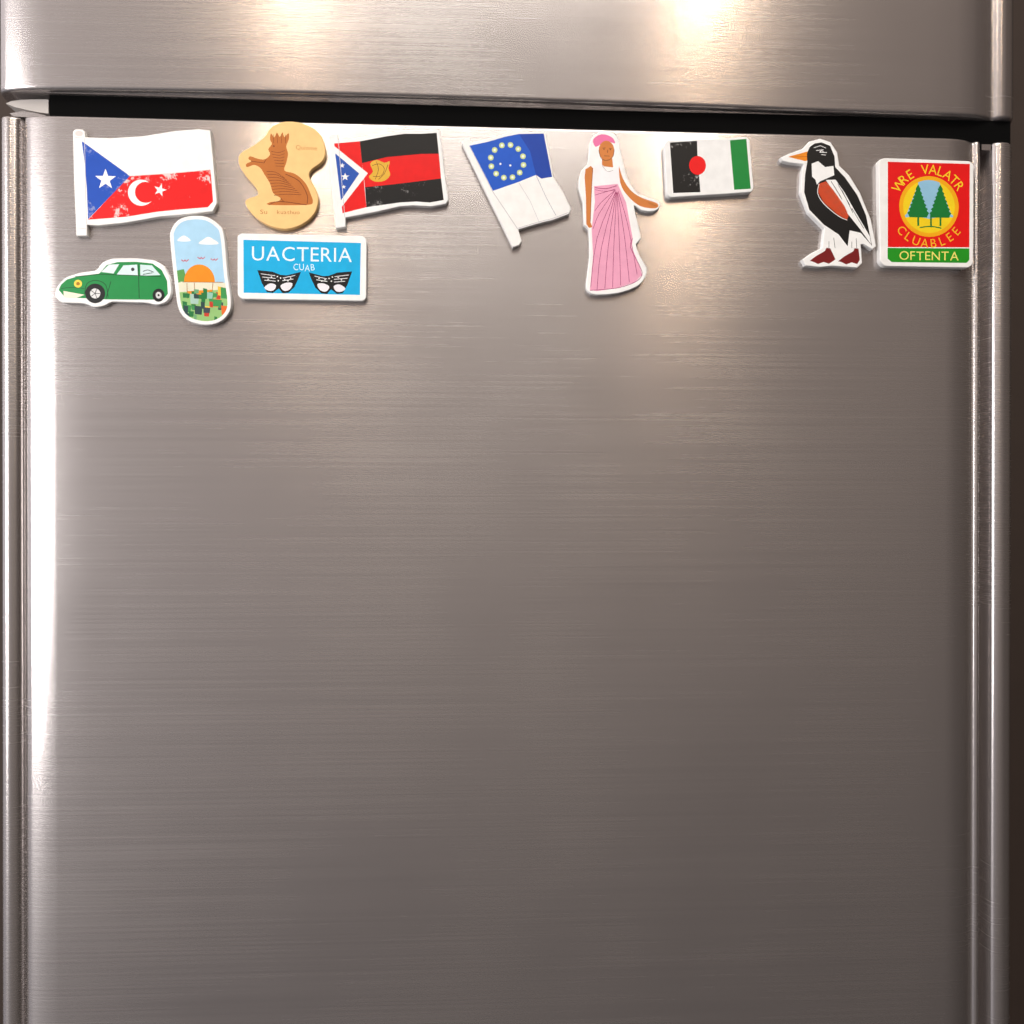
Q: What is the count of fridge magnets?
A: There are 11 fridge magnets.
